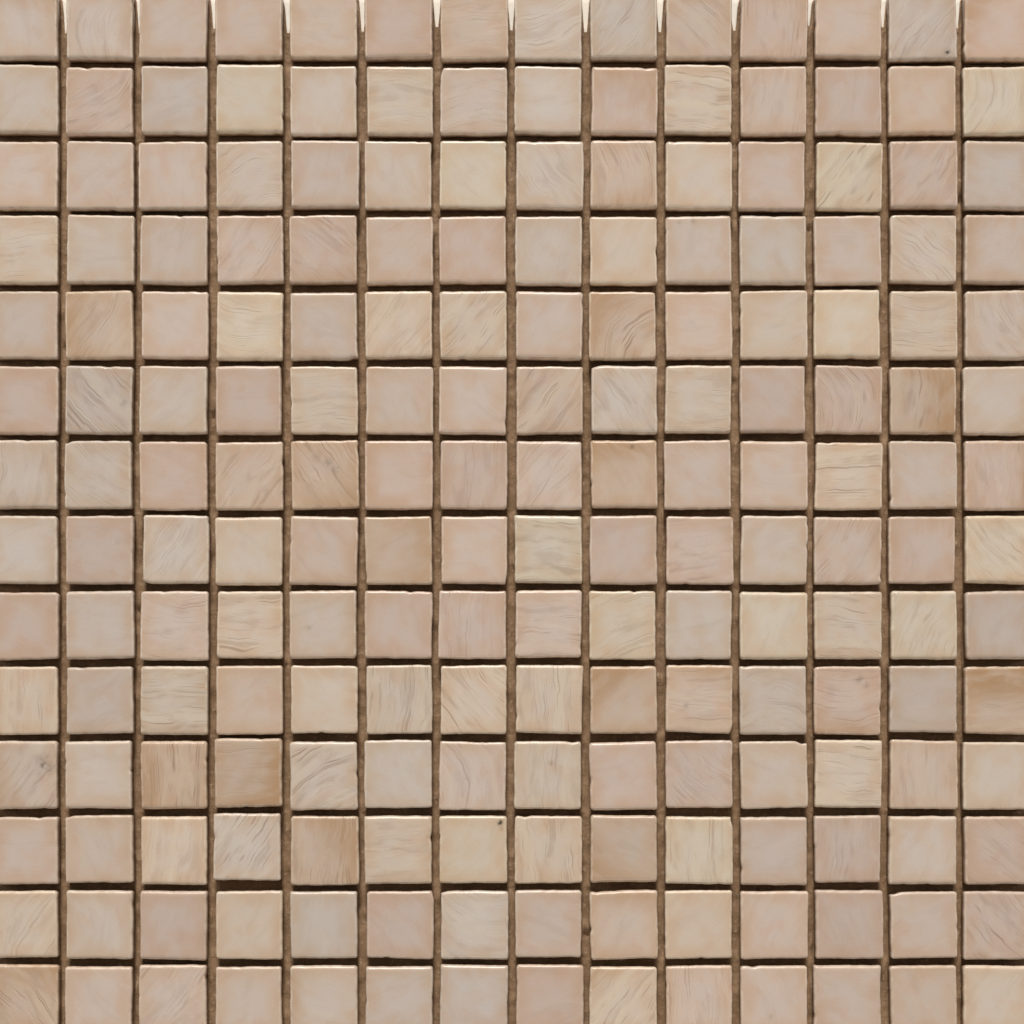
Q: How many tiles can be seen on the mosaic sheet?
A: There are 196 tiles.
